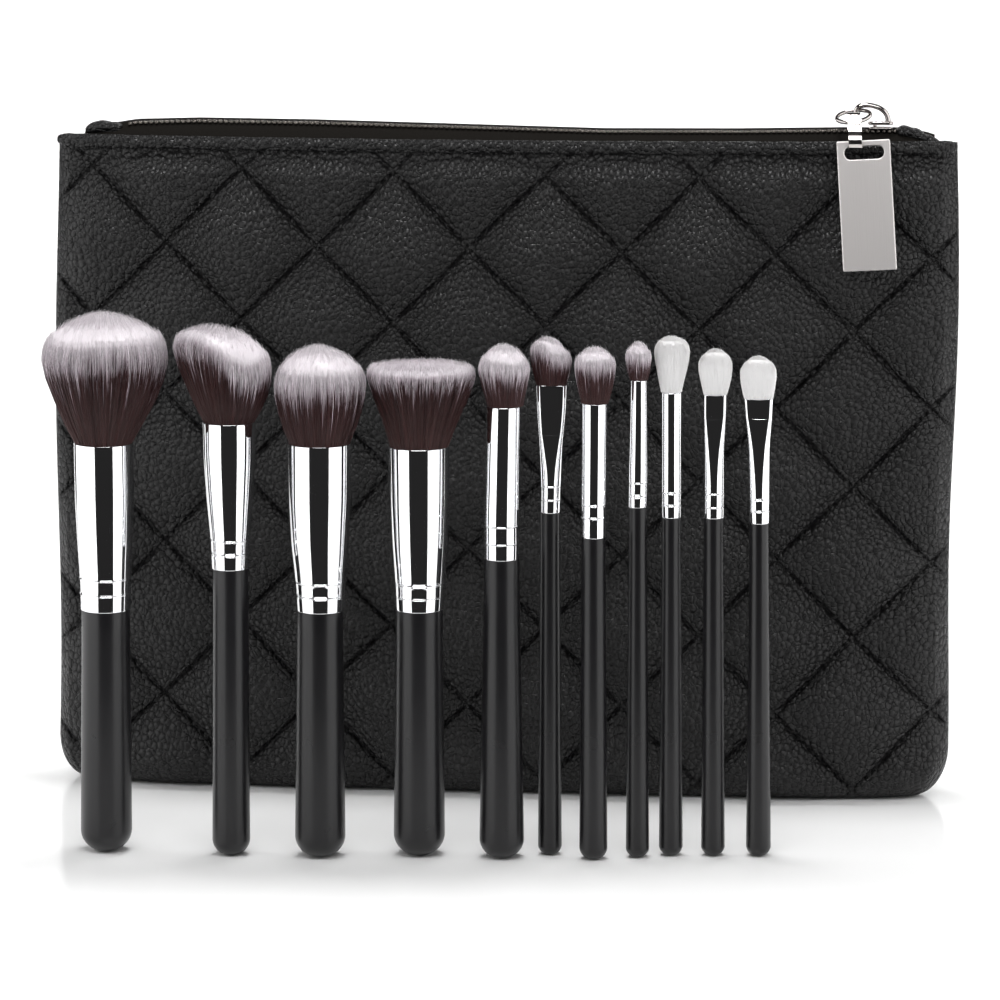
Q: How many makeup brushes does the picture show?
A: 11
